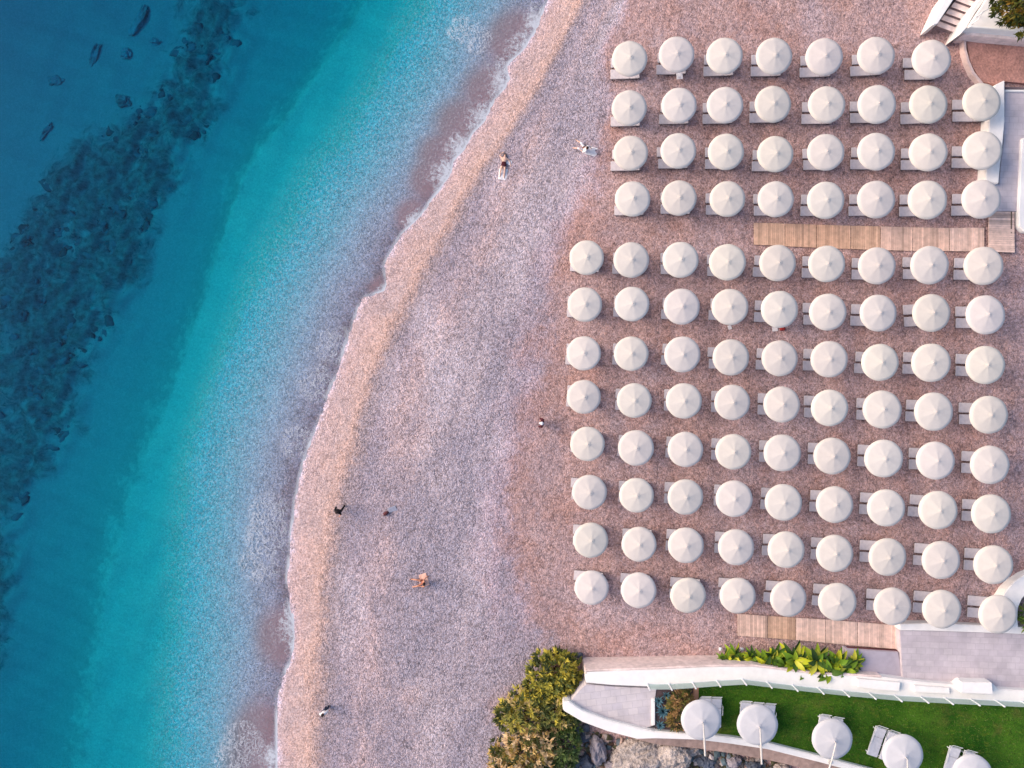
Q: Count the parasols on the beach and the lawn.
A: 108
